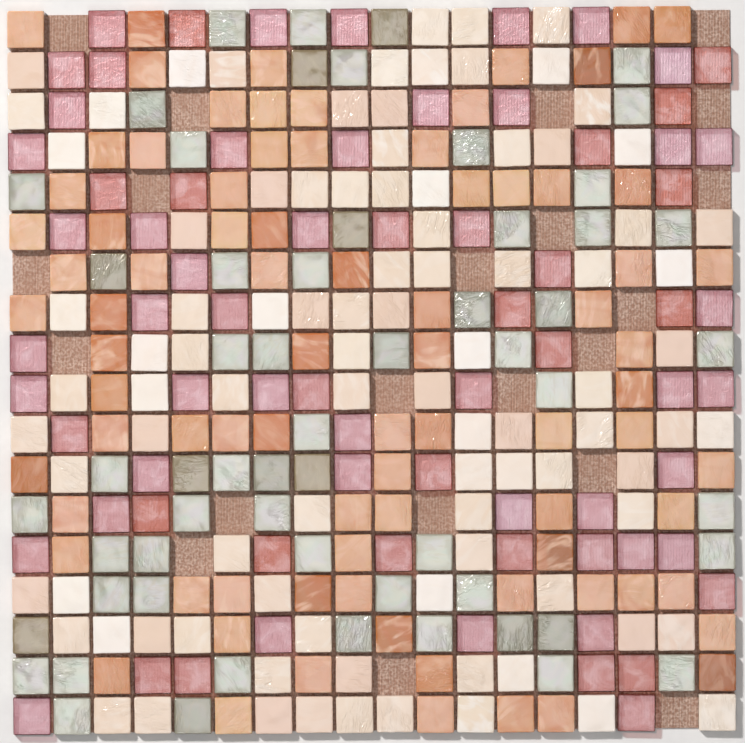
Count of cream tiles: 93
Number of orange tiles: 81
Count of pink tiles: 71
